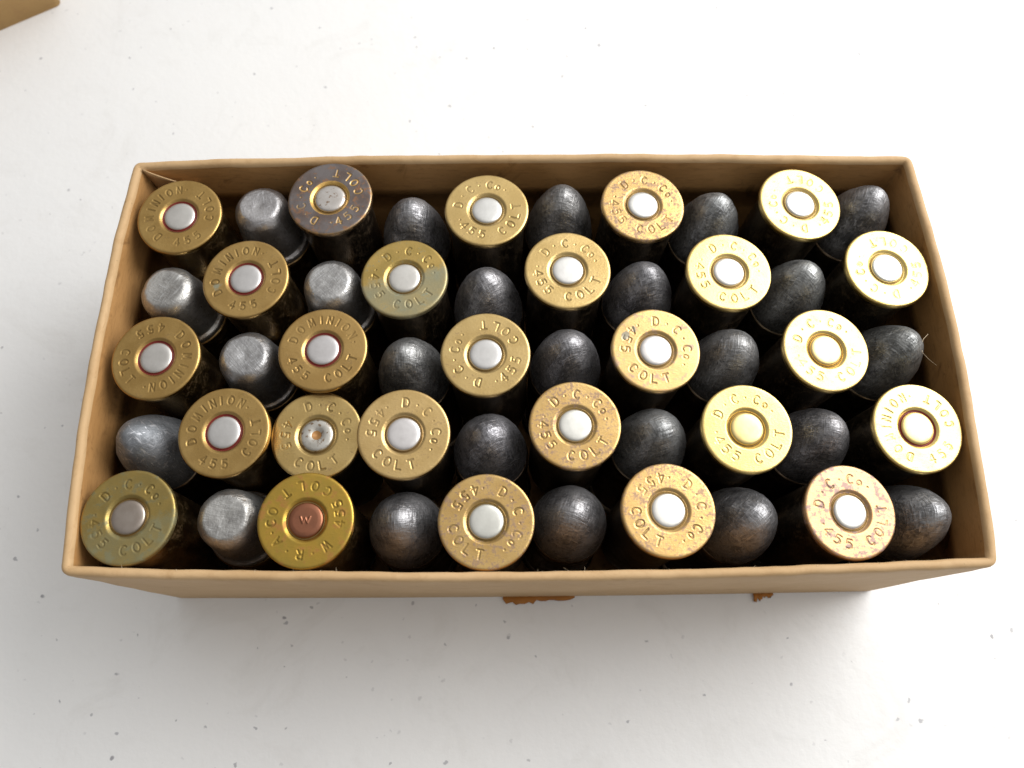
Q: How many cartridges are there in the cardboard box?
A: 50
